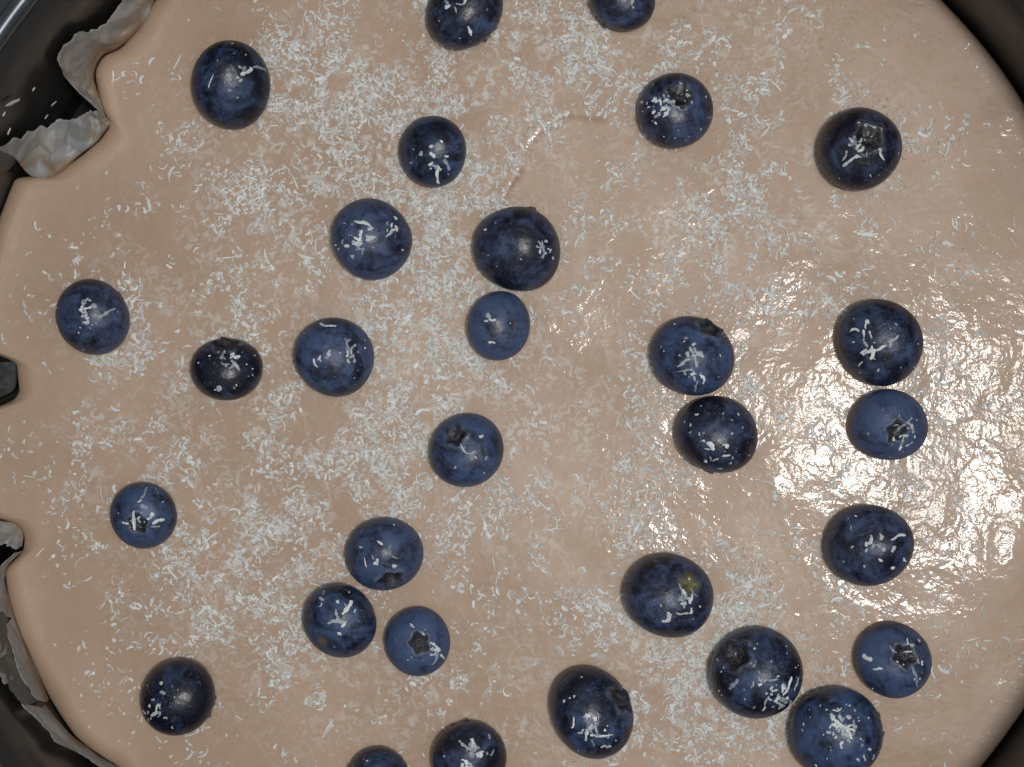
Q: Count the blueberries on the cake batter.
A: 30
